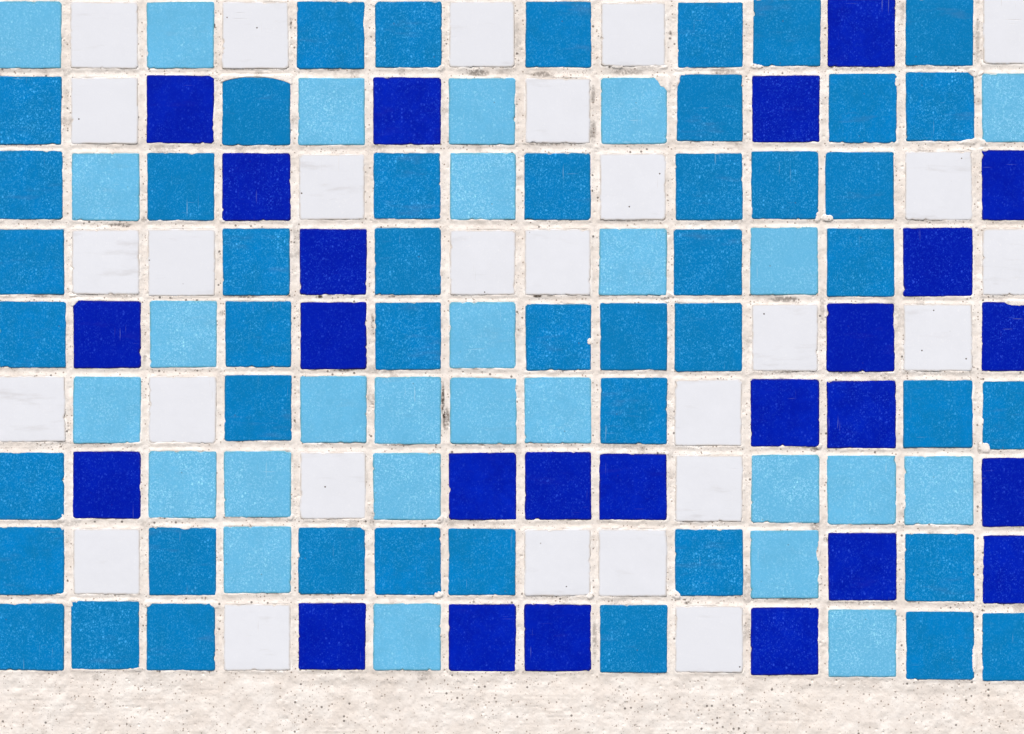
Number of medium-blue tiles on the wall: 47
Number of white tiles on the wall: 27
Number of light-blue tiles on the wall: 27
